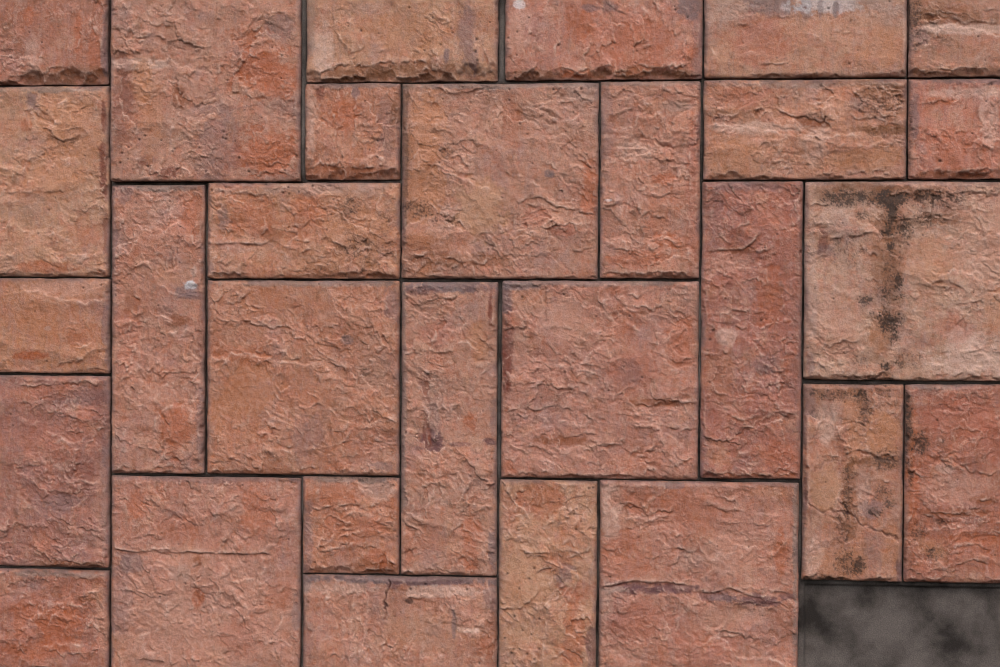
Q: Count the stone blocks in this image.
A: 29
